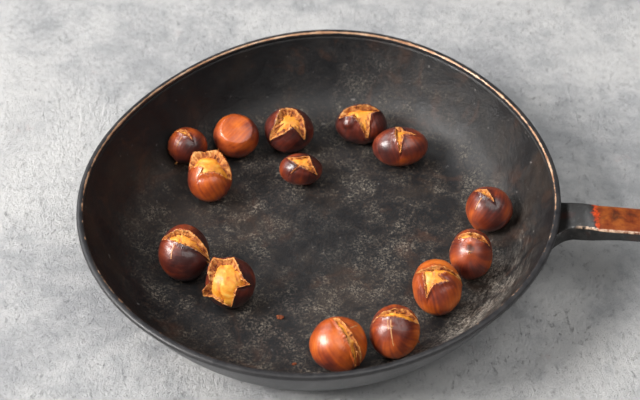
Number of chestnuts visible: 14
